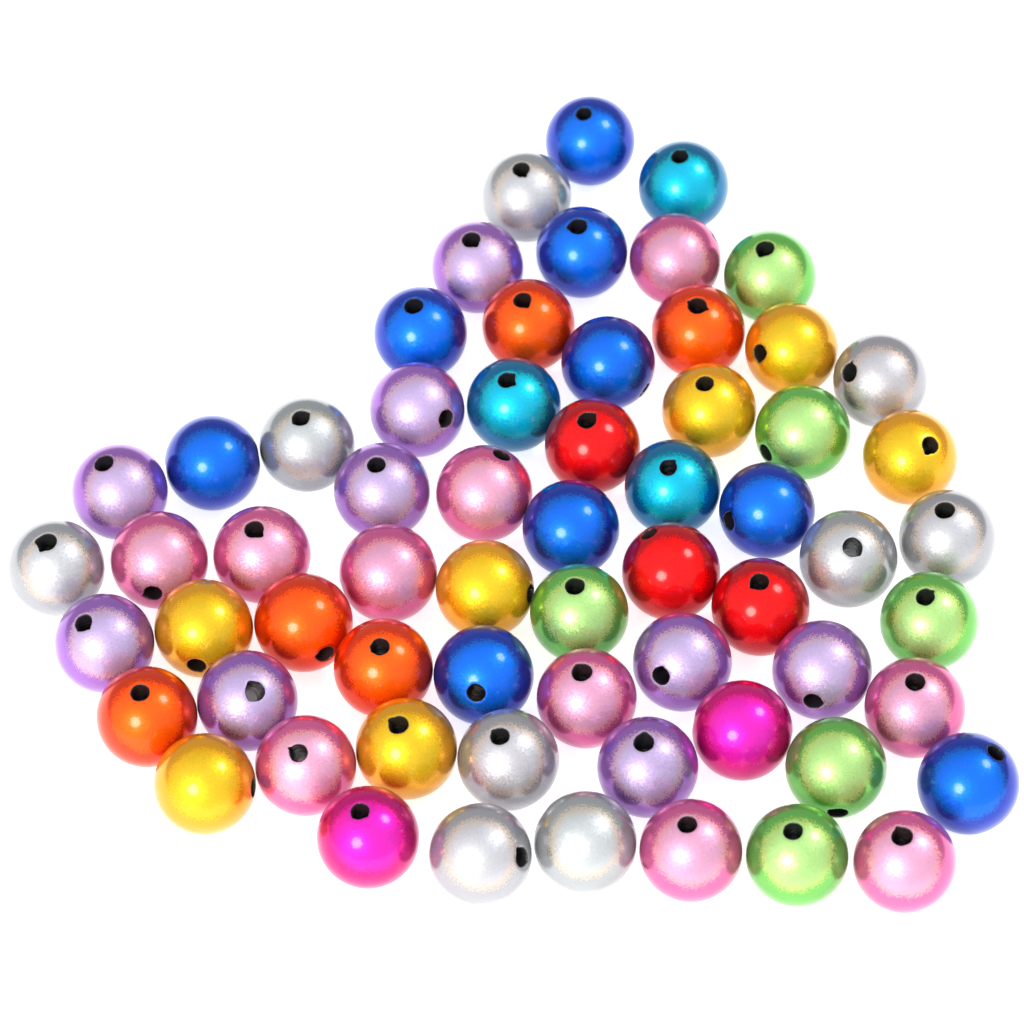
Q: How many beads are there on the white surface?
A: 63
